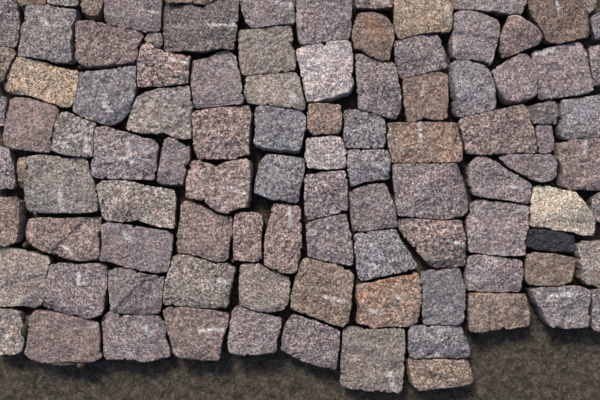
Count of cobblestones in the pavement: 101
